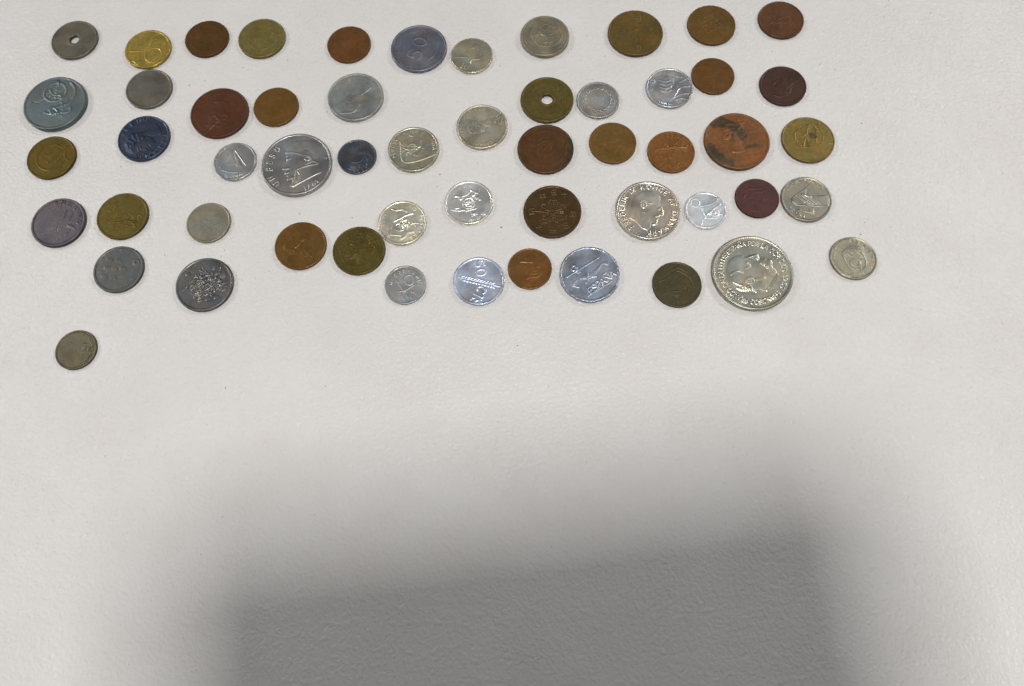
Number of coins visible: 55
